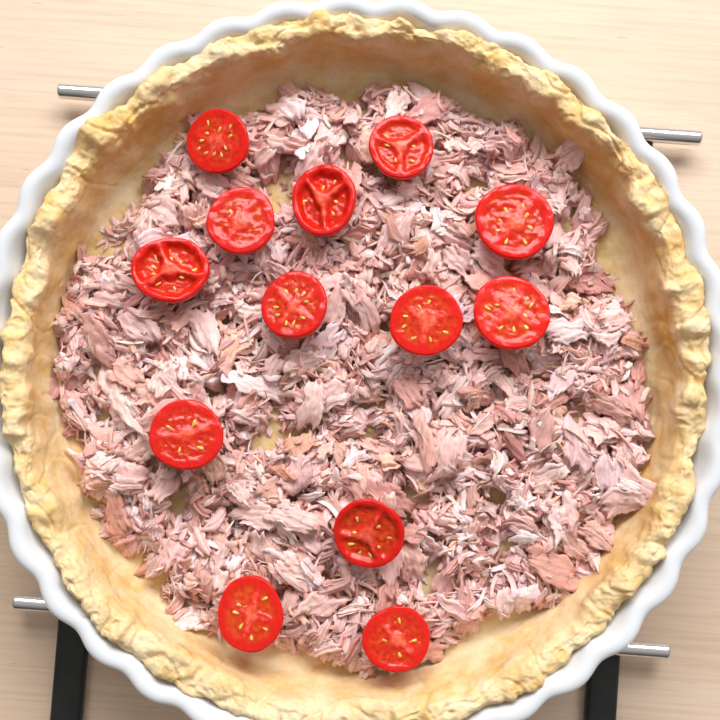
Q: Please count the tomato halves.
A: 13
